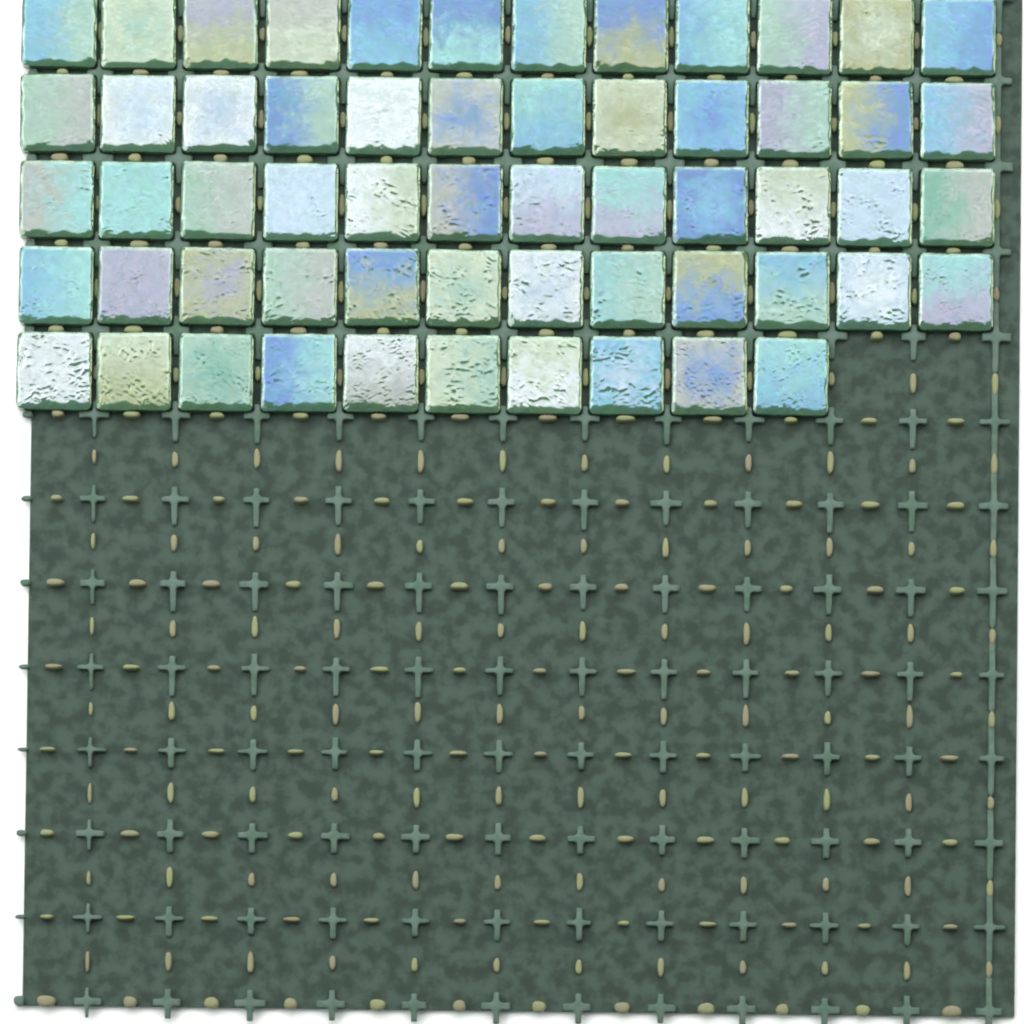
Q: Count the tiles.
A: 58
